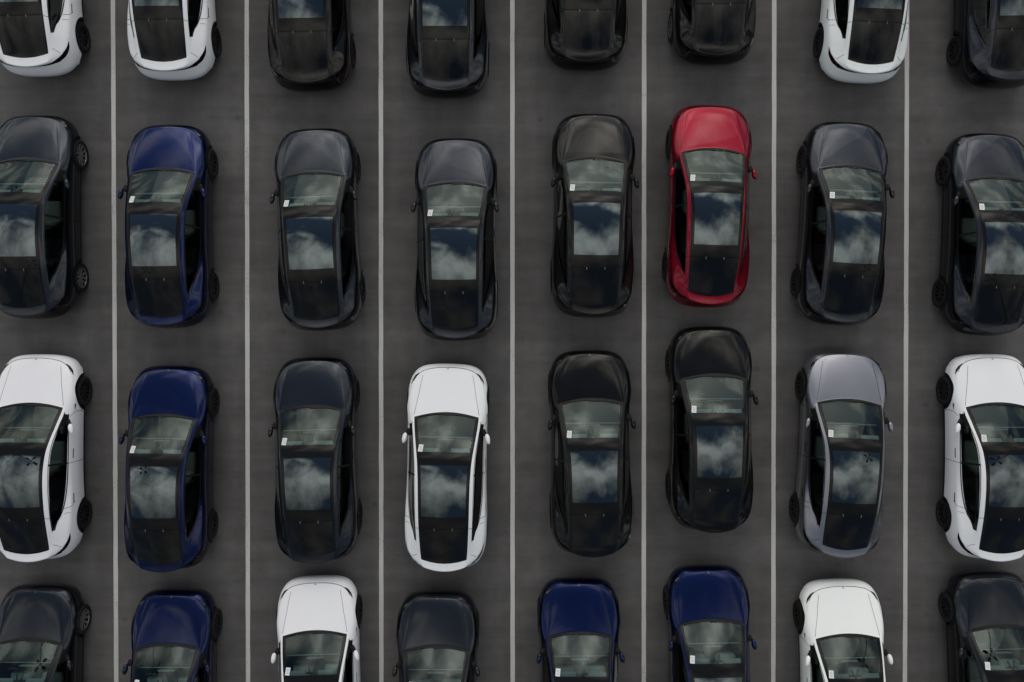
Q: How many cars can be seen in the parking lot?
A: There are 32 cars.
